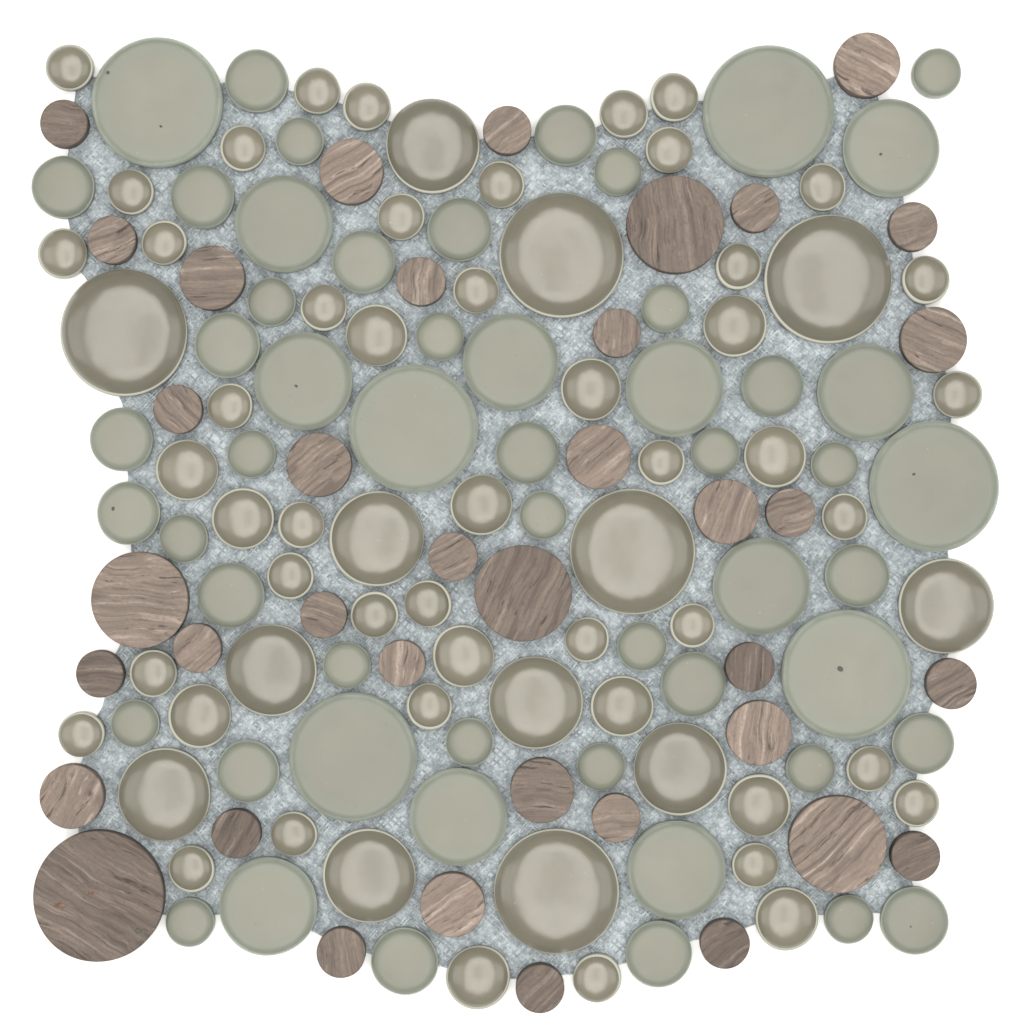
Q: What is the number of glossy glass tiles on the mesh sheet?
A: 62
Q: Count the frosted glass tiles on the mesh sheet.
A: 54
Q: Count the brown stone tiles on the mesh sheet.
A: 38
